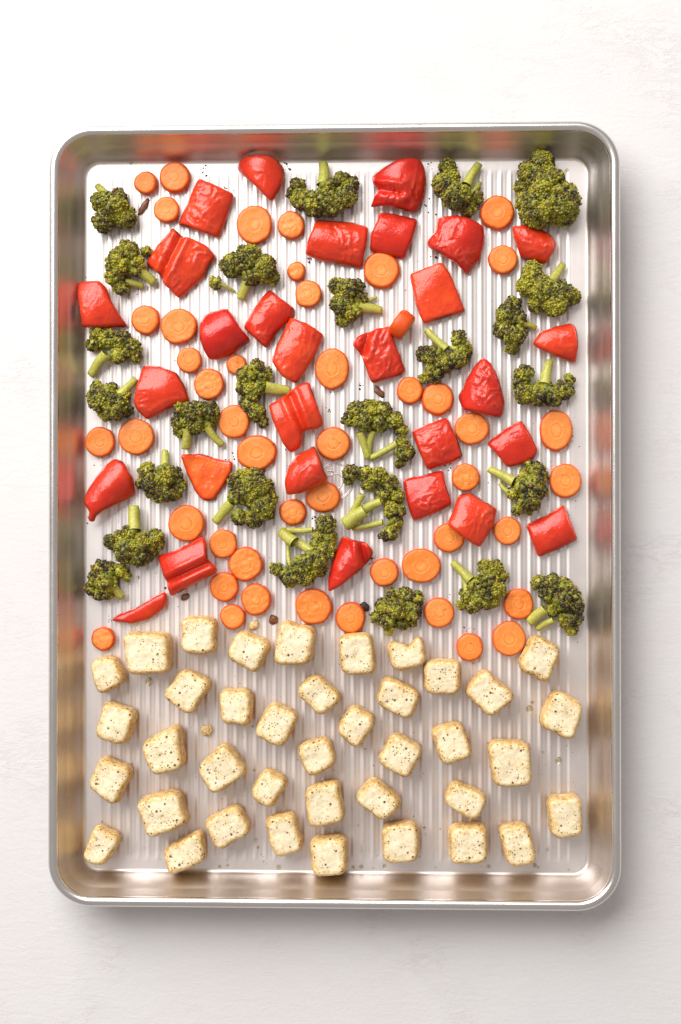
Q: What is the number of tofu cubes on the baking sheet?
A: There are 39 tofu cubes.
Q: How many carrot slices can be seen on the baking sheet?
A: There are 47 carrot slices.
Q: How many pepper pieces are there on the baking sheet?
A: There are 29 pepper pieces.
